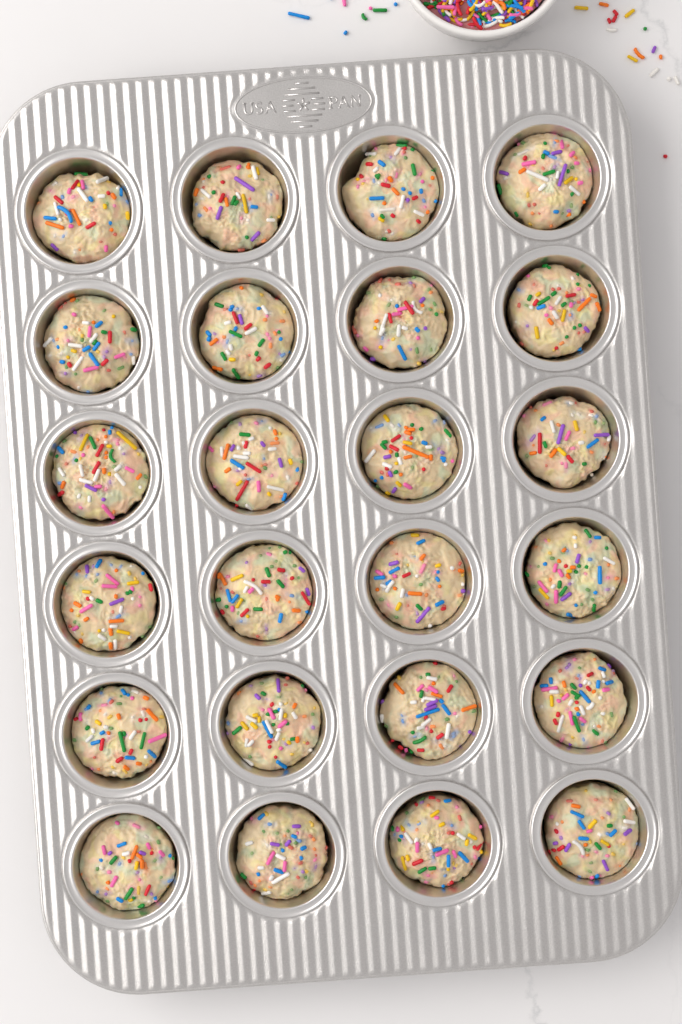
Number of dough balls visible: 24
